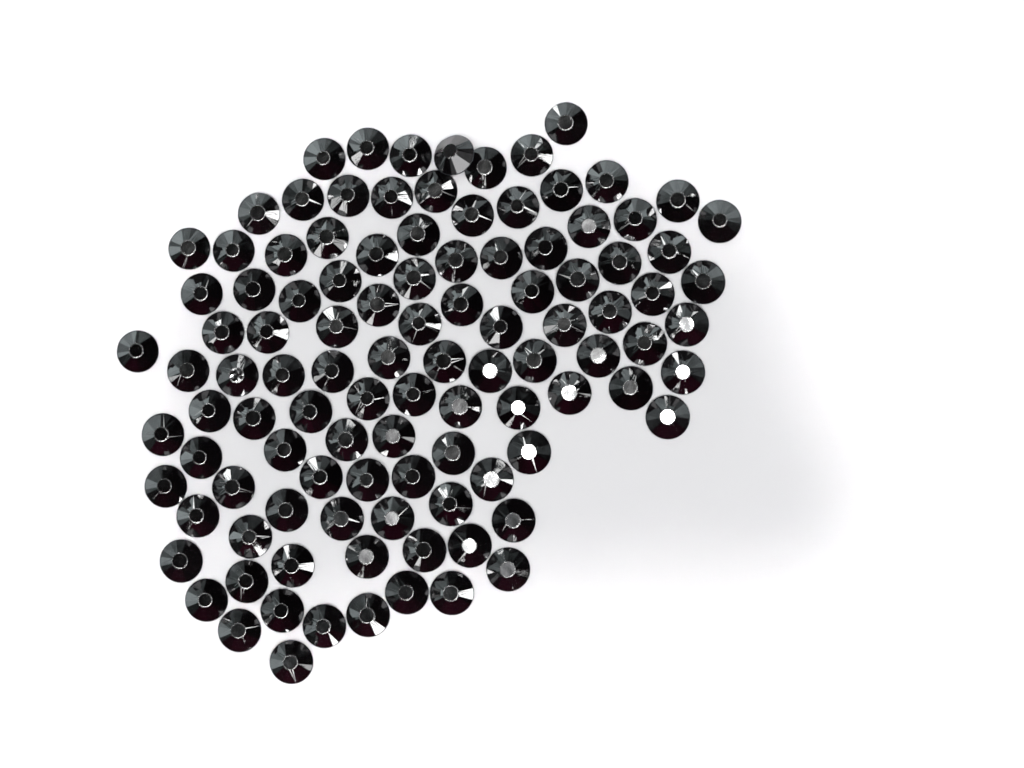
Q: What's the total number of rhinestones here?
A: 107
